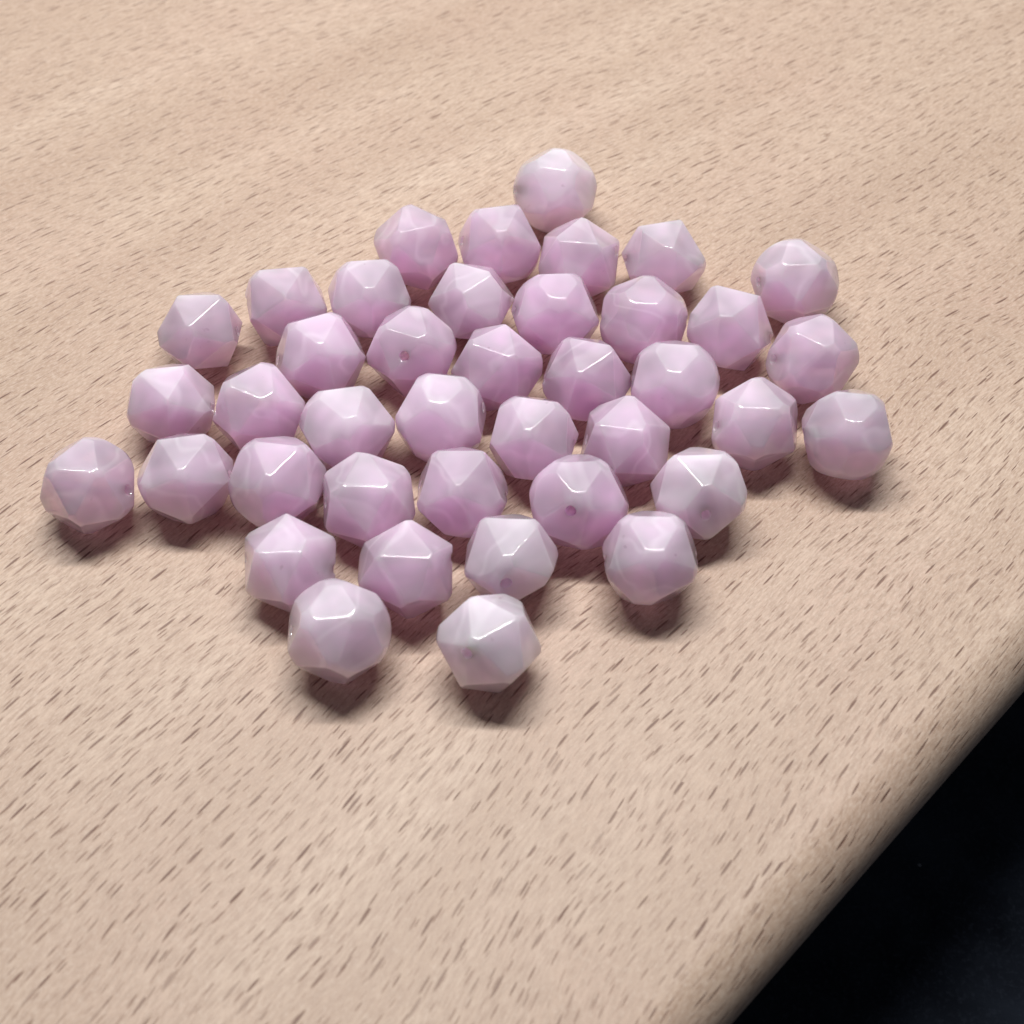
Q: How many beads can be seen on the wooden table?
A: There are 40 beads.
